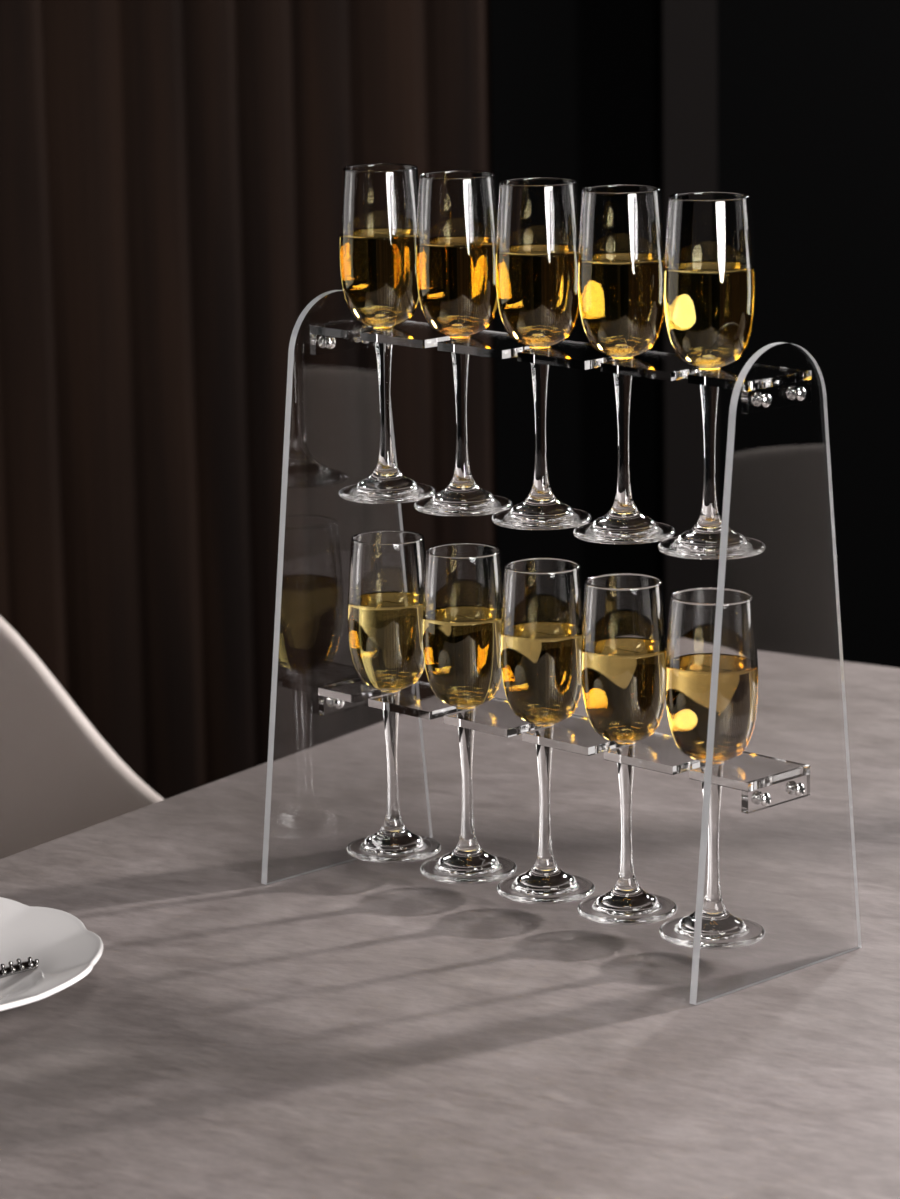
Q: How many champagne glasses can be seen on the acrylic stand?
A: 10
